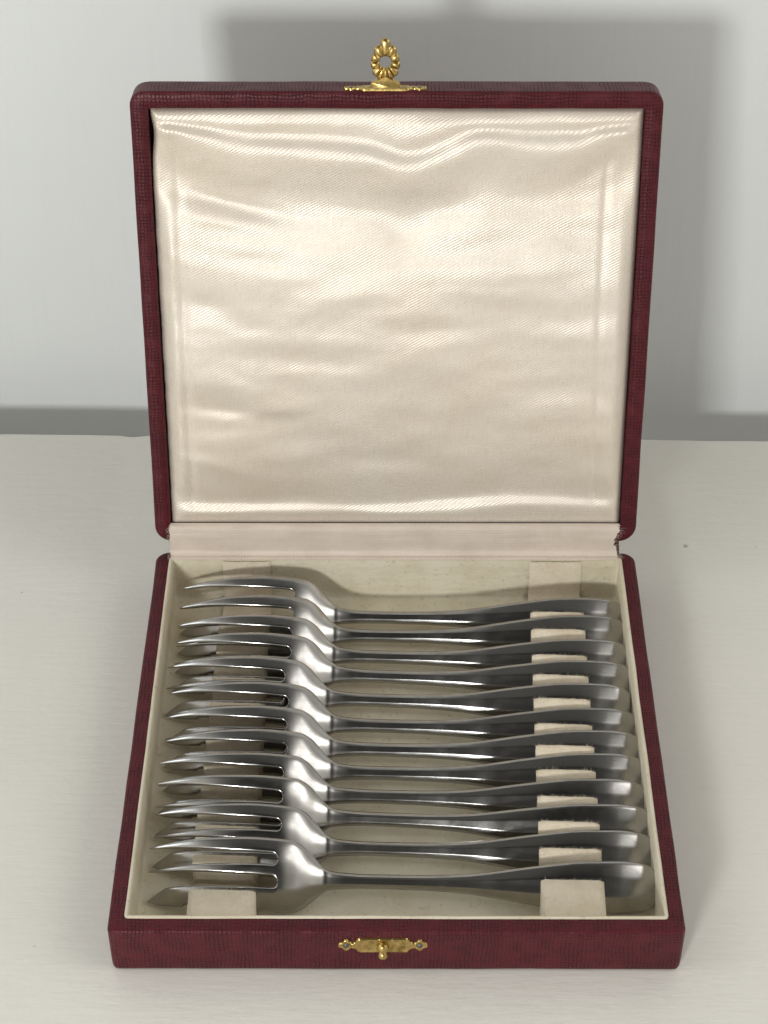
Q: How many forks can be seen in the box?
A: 12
